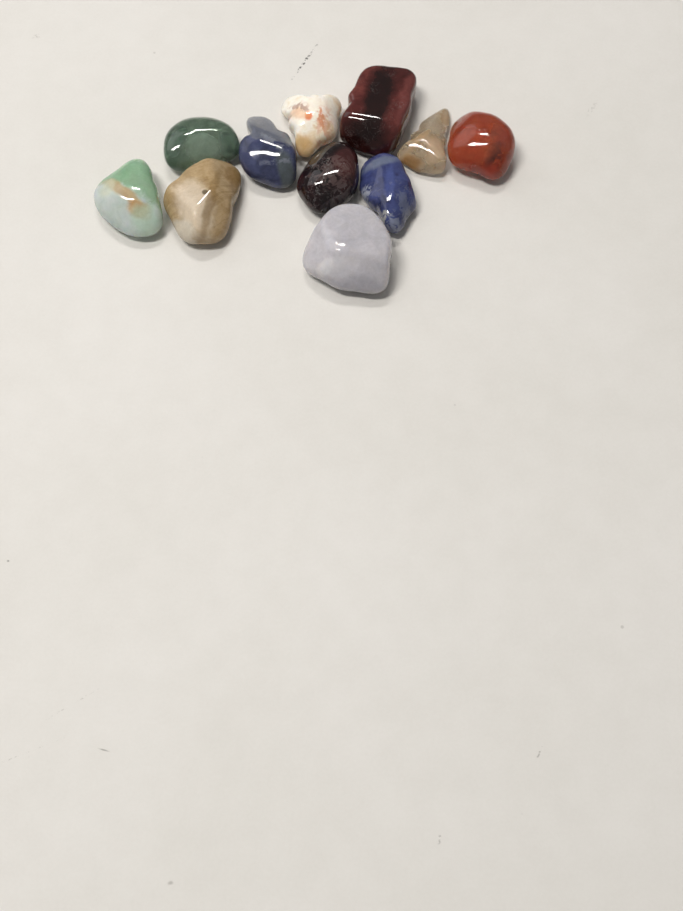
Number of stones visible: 11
